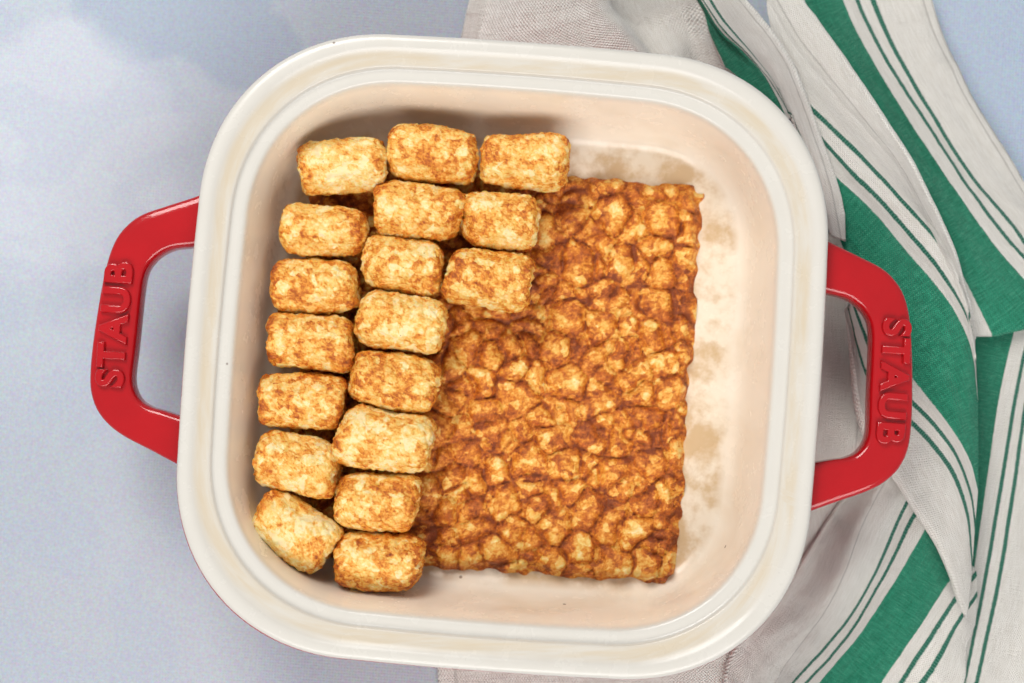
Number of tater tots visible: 18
